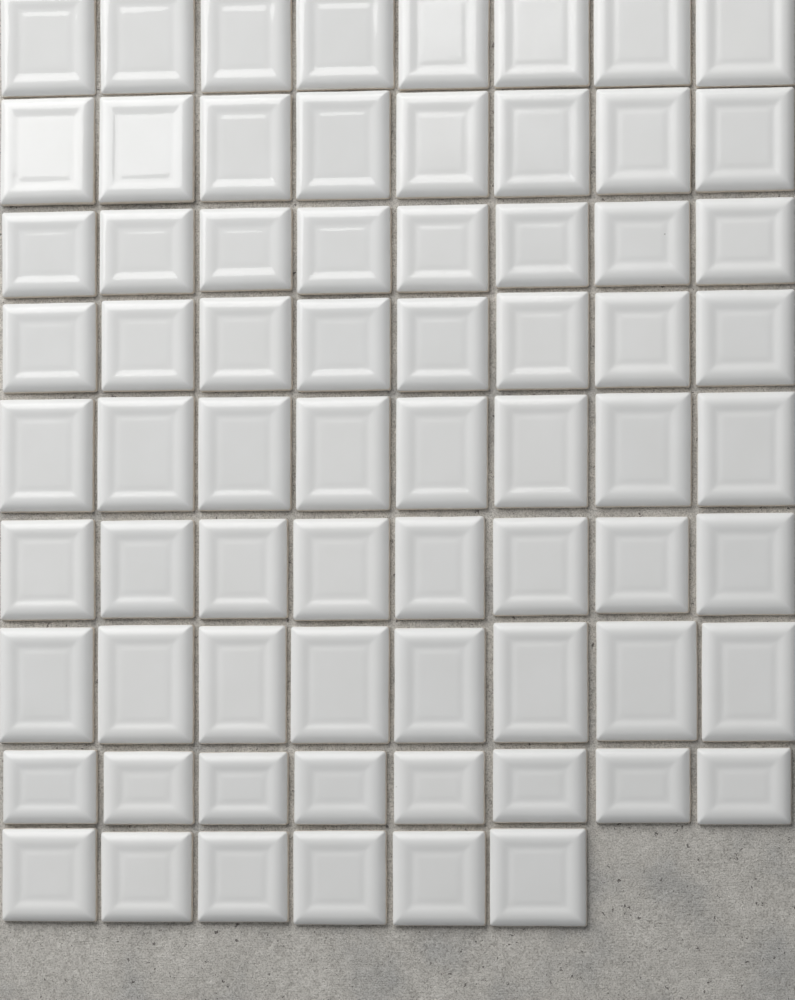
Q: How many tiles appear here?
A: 70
